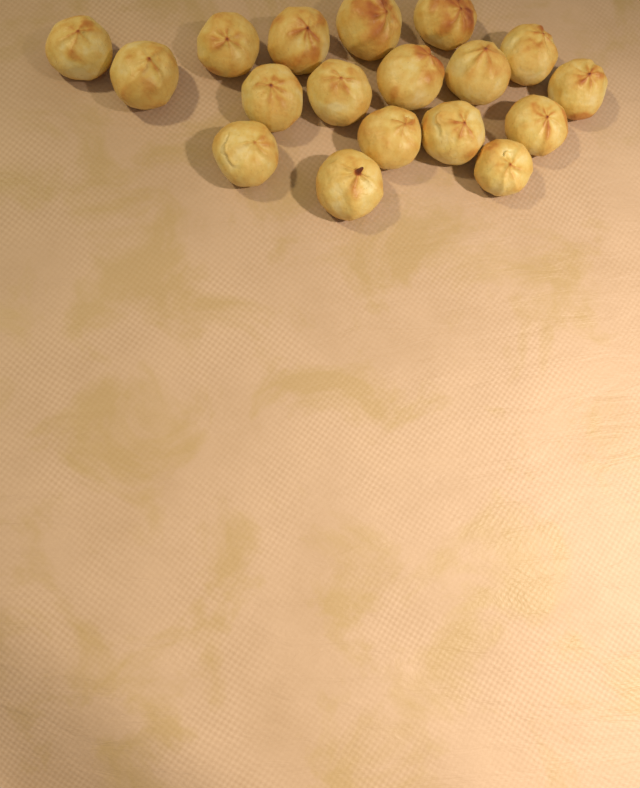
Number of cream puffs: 18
